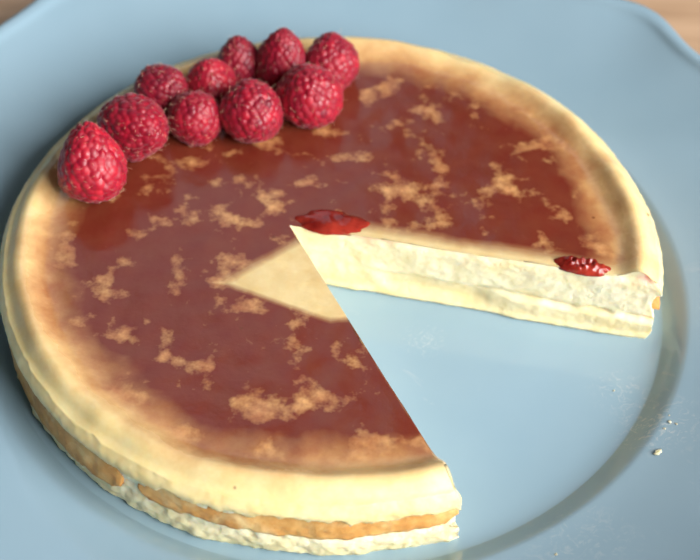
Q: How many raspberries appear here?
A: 10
